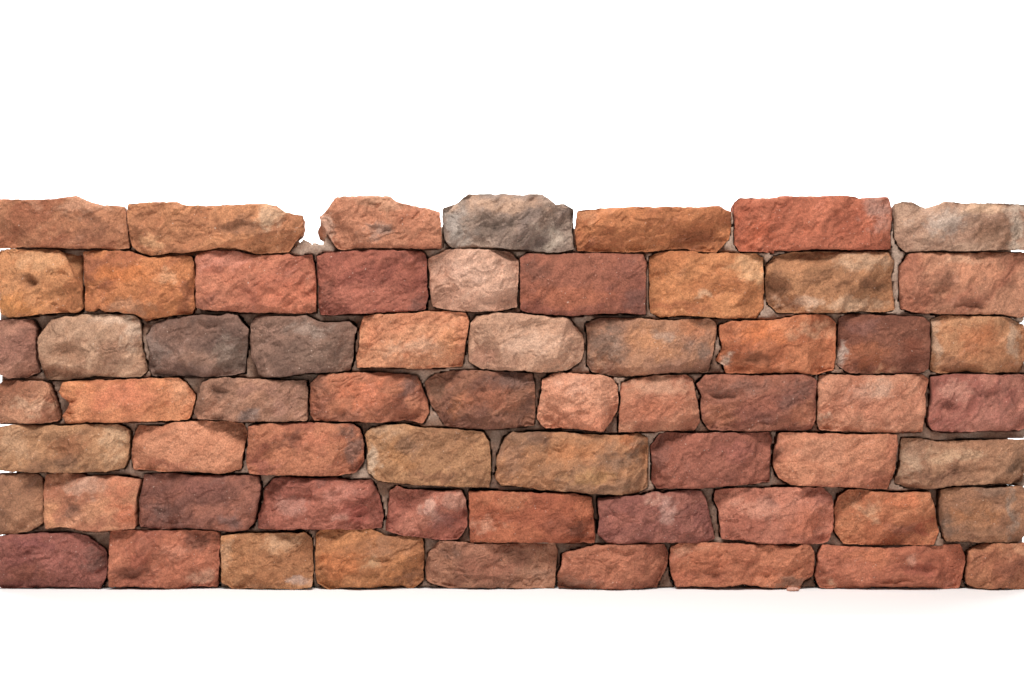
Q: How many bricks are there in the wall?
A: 63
